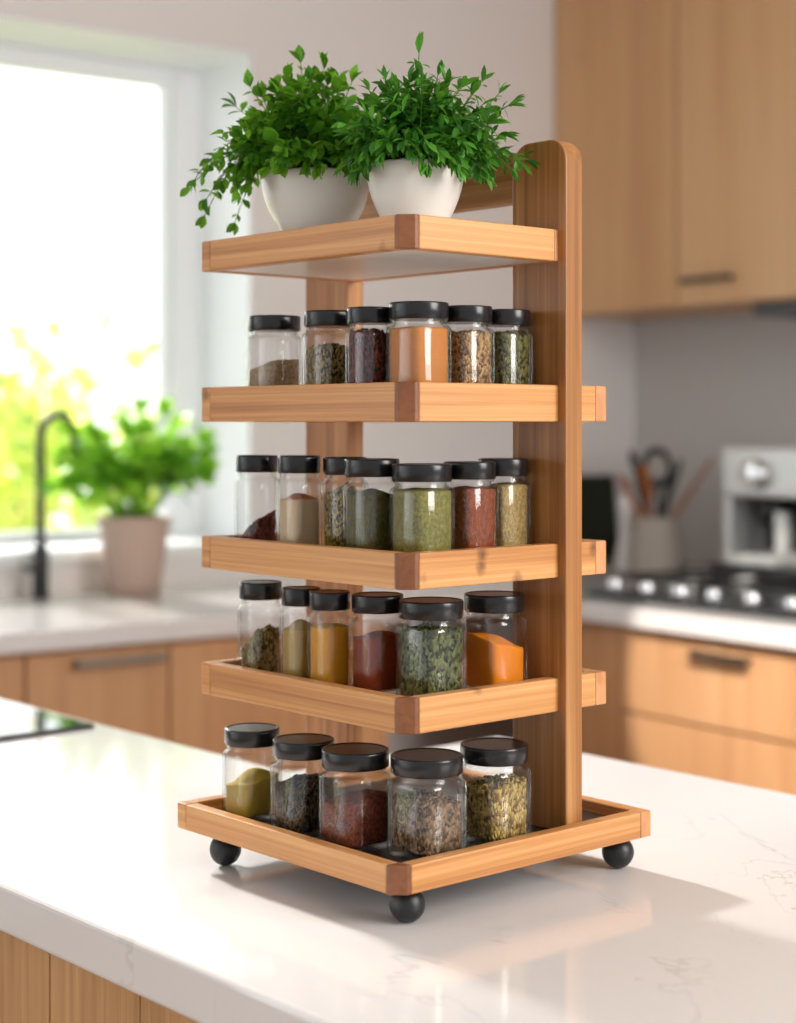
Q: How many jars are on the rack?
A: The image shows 24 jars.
